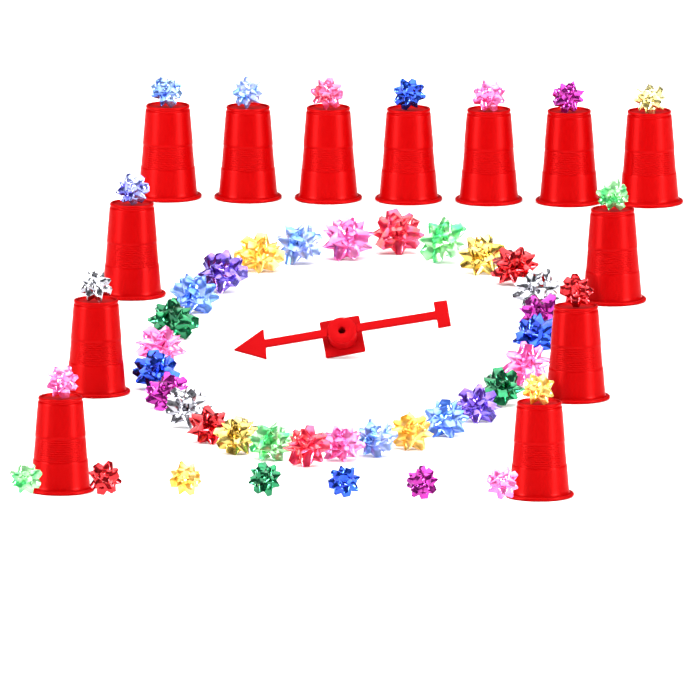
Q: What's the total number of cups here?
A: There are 13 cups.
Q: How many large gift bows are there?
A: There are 28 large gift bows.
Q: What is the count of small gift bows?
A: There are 20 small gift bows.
